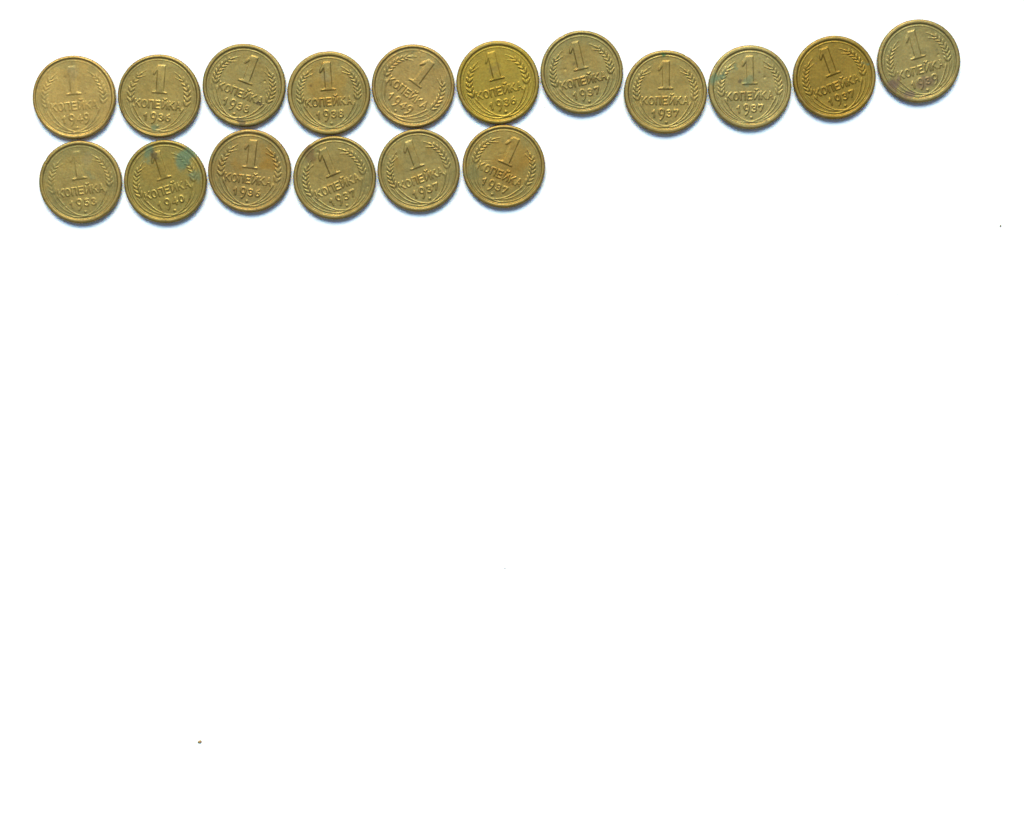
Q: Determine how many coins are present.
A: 17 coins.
